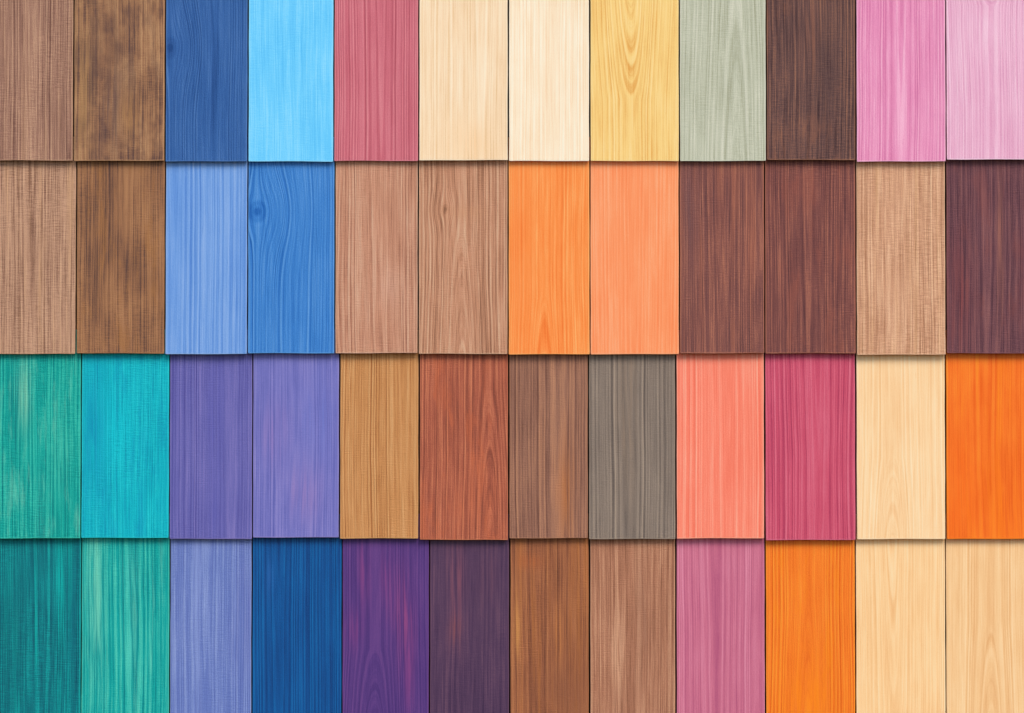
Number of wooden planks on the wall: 48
